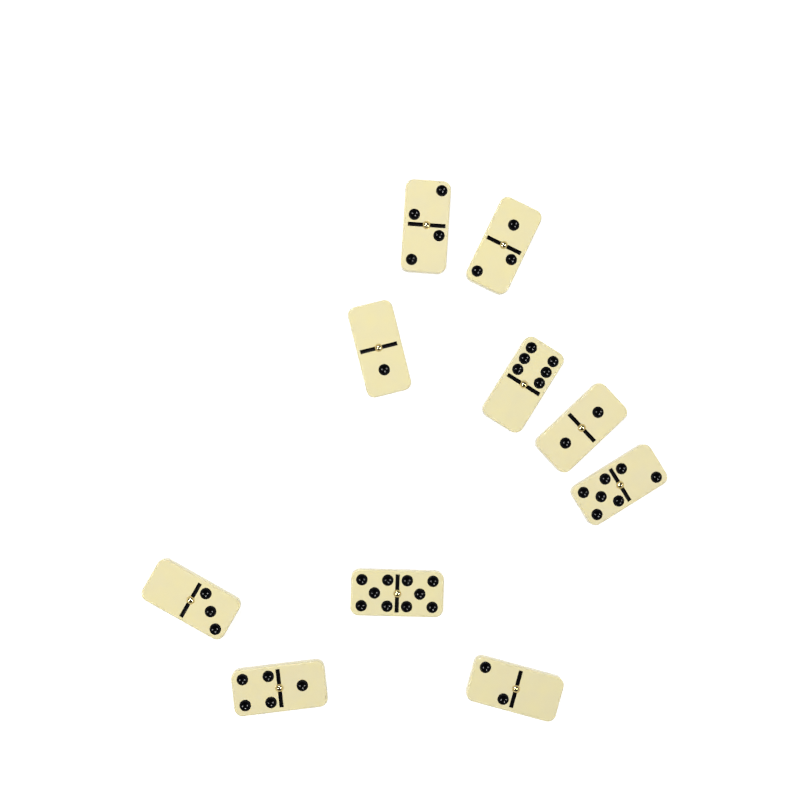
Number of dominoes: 10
